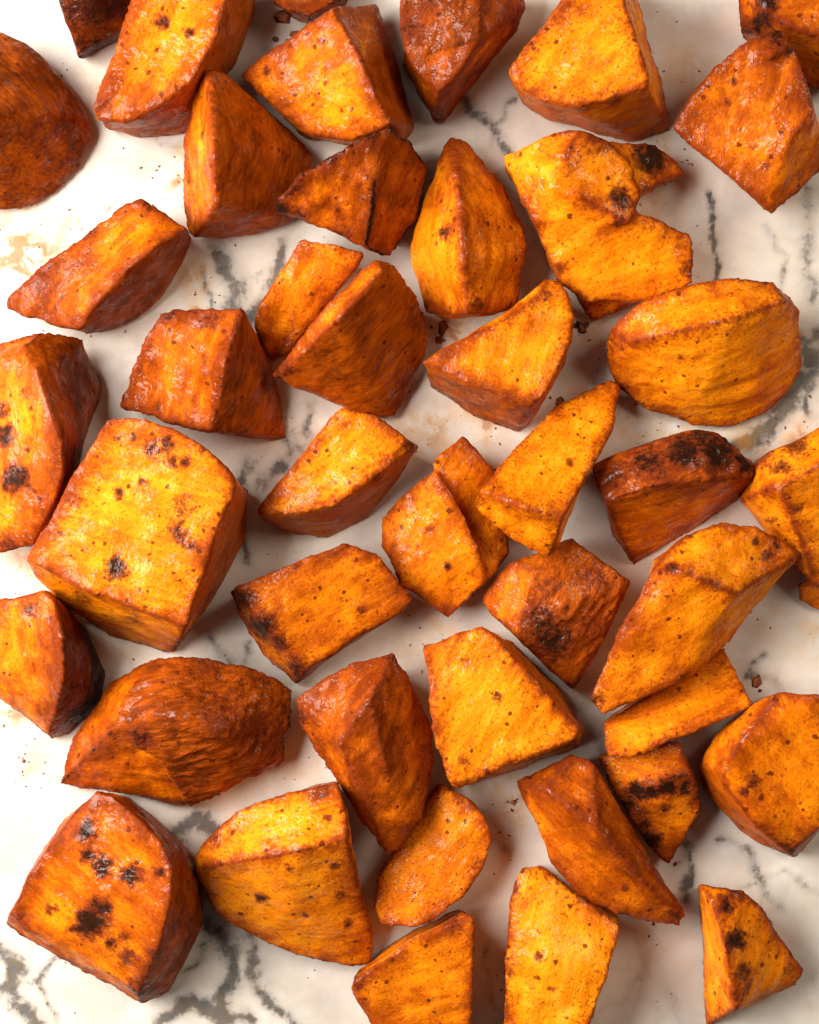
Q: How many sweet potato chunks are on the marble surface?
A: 43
